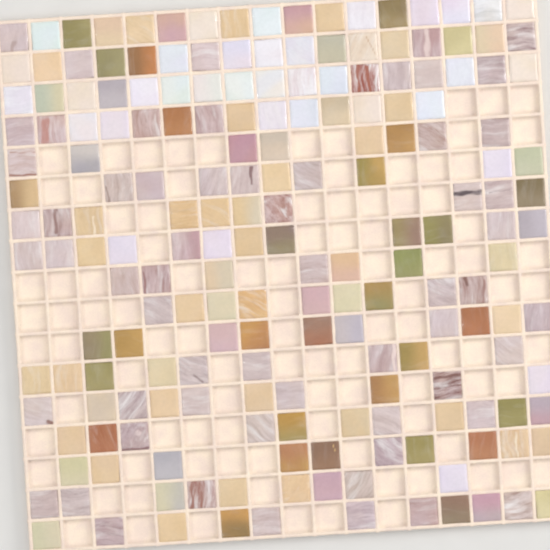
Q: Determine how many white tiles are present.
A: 29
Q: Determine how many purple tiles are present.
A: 81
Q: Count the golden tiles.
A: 58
